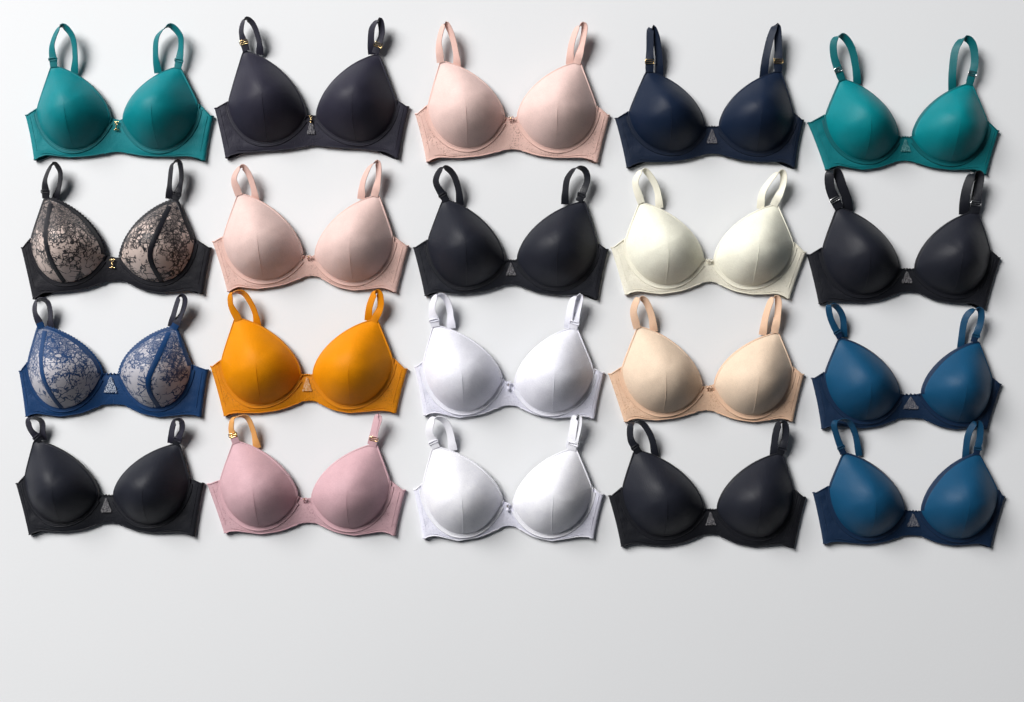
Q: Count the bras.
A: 20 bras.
